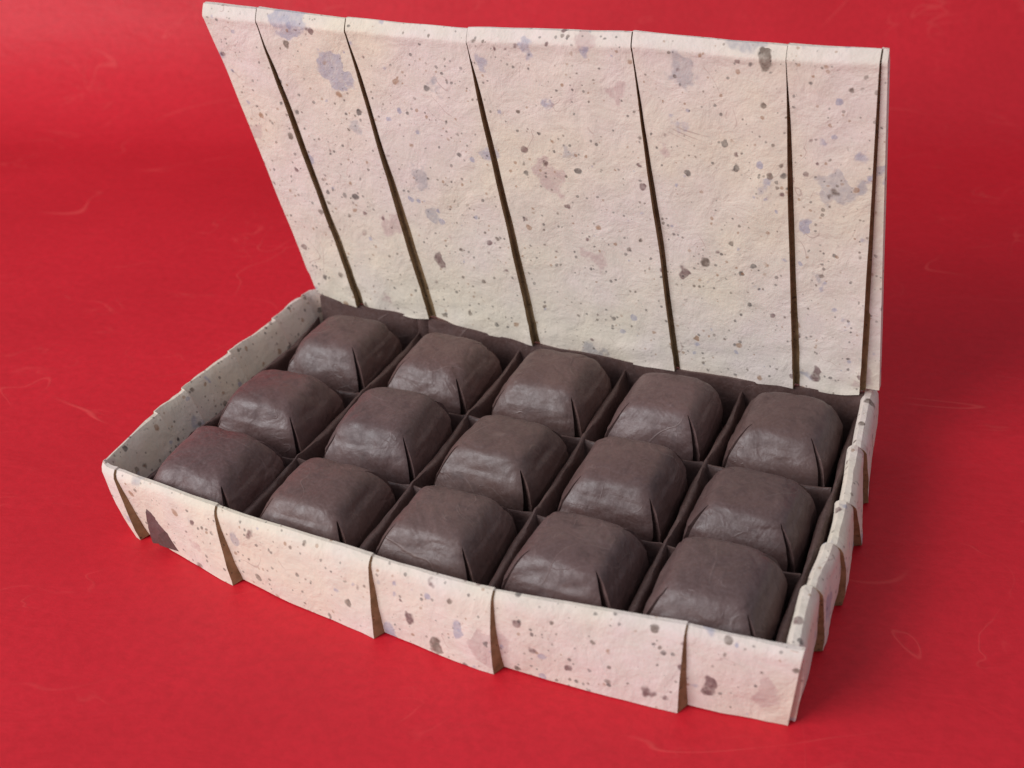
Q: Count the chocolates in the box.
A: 15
